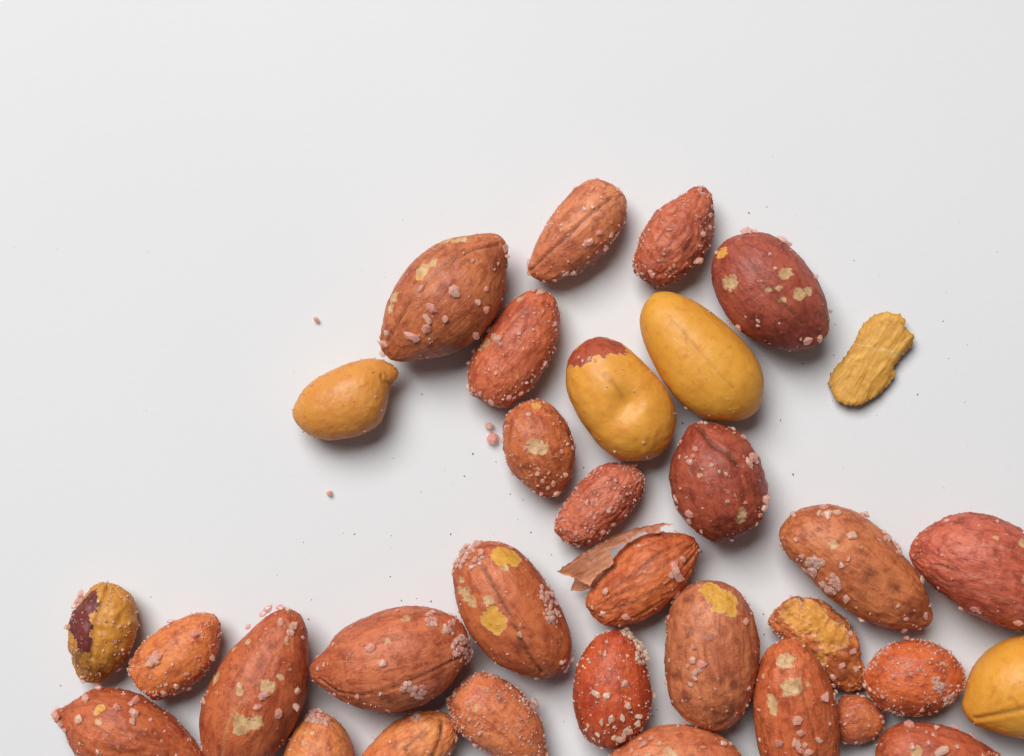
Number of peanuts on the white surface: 32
